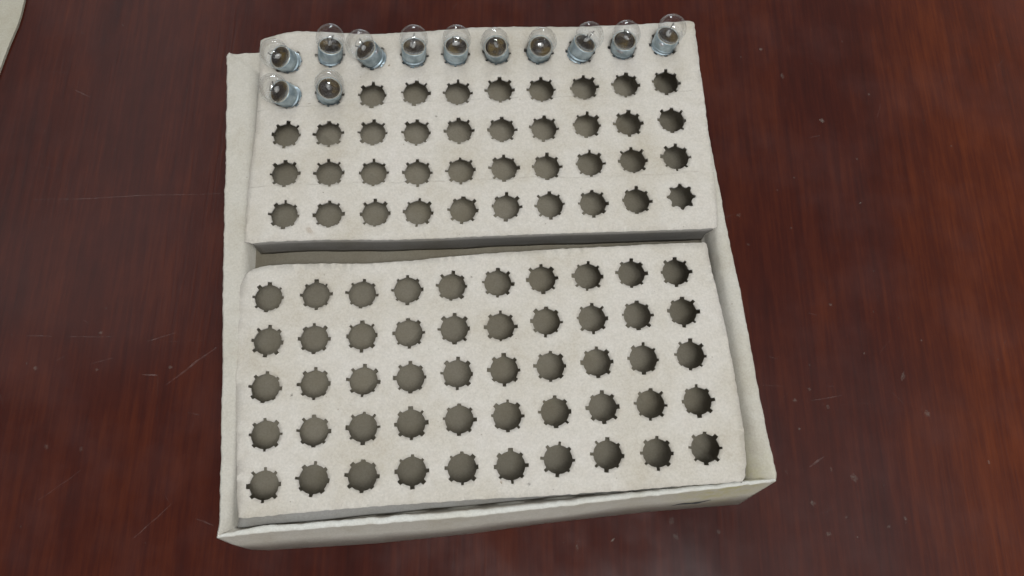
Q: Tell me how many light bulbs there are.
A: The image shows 12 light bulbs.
